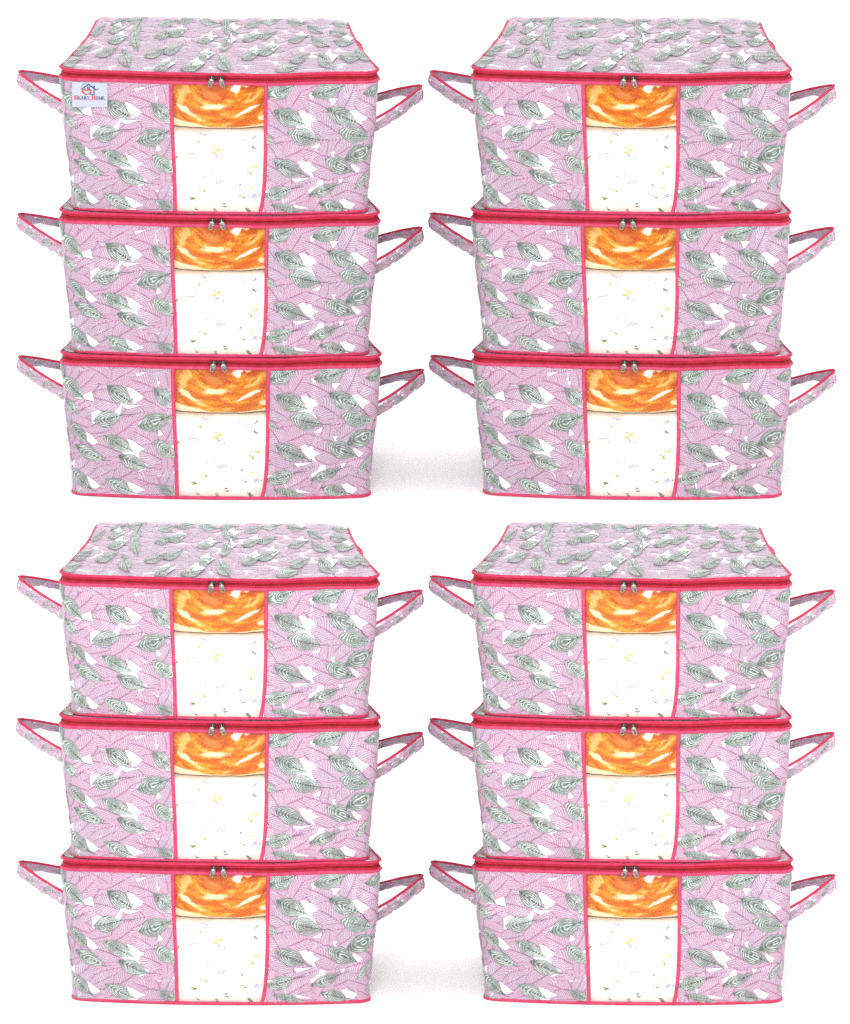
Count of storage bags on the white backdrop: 12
